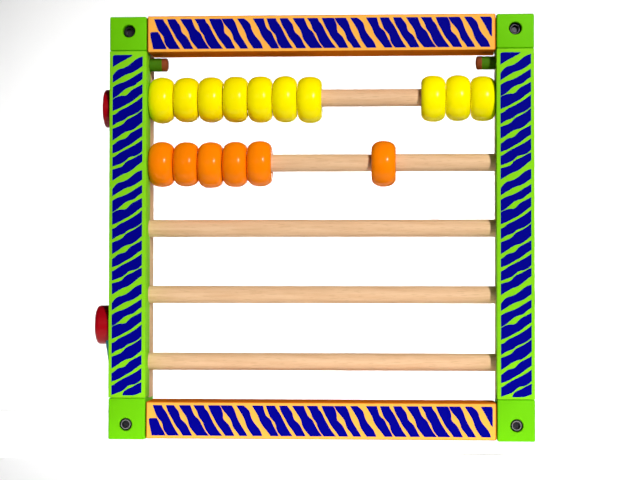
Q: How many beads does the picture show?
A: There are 16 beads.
